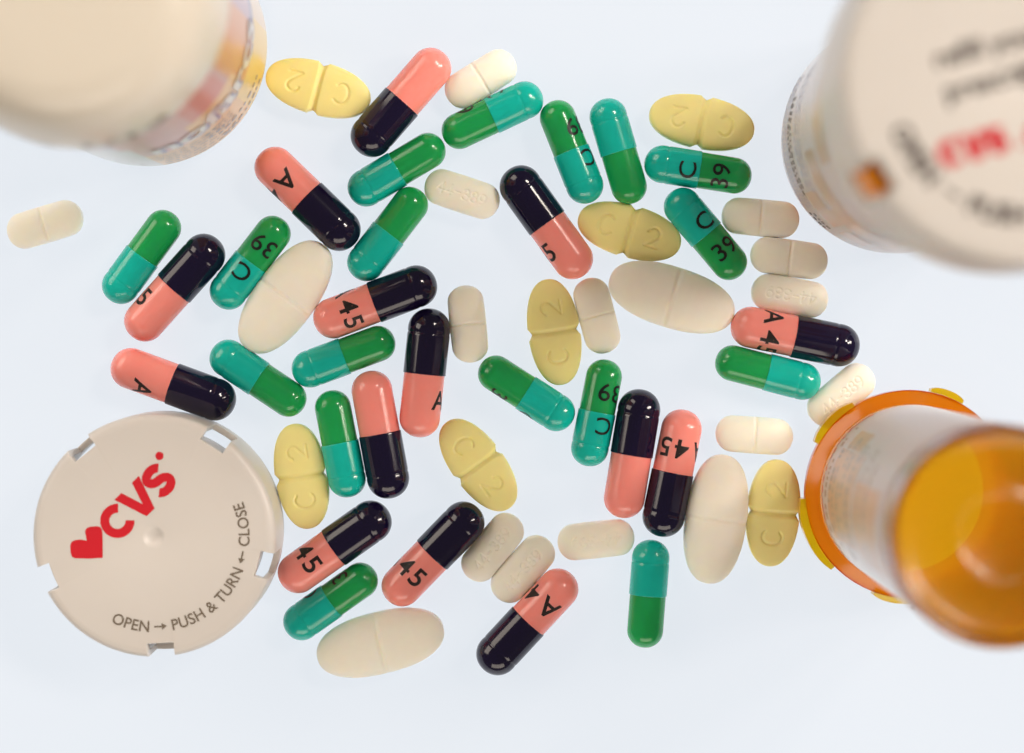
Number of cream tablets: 17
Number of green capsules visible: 17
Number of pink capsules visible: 14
